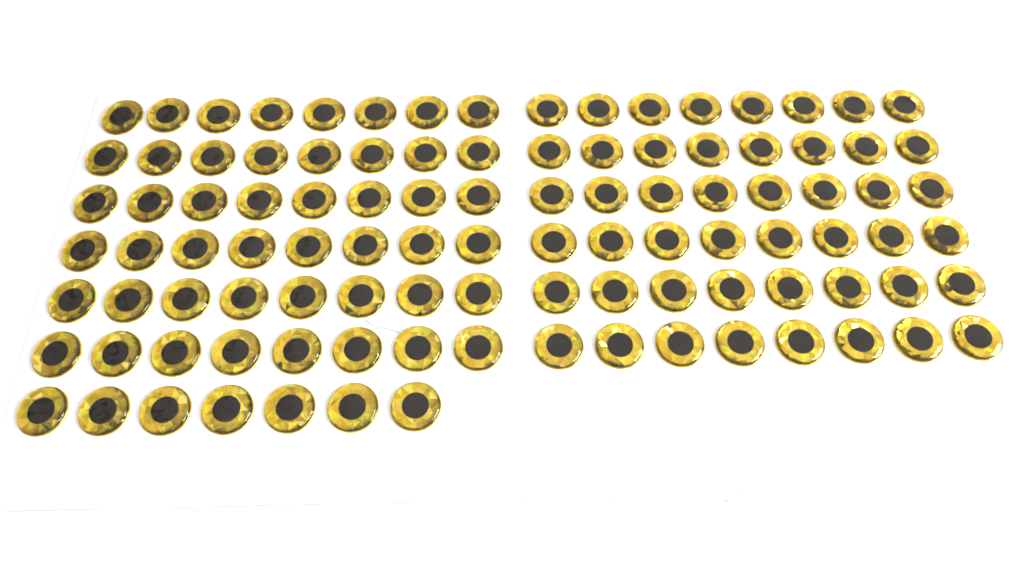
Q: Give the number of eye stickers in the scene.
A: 103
